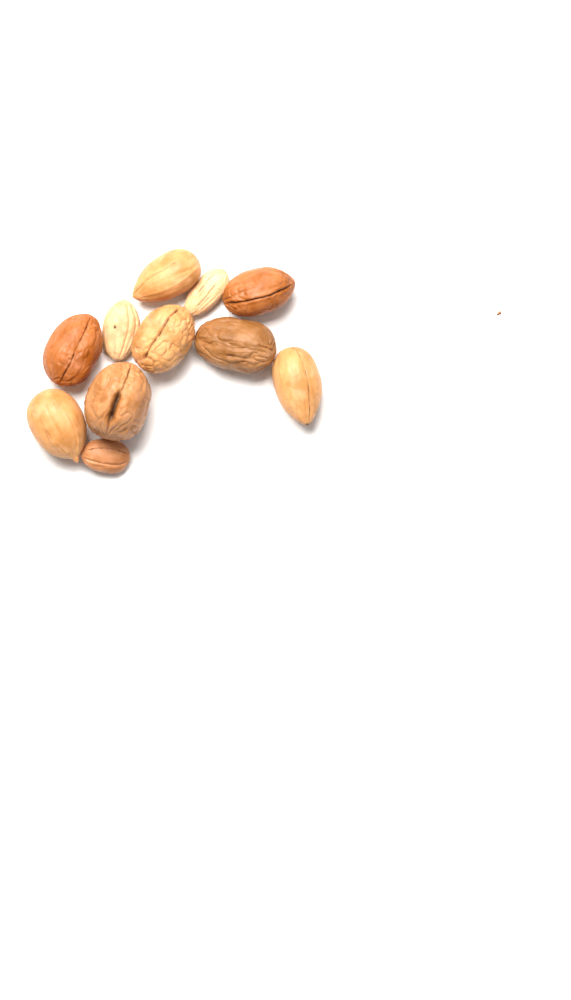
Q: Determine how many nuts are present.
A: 11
